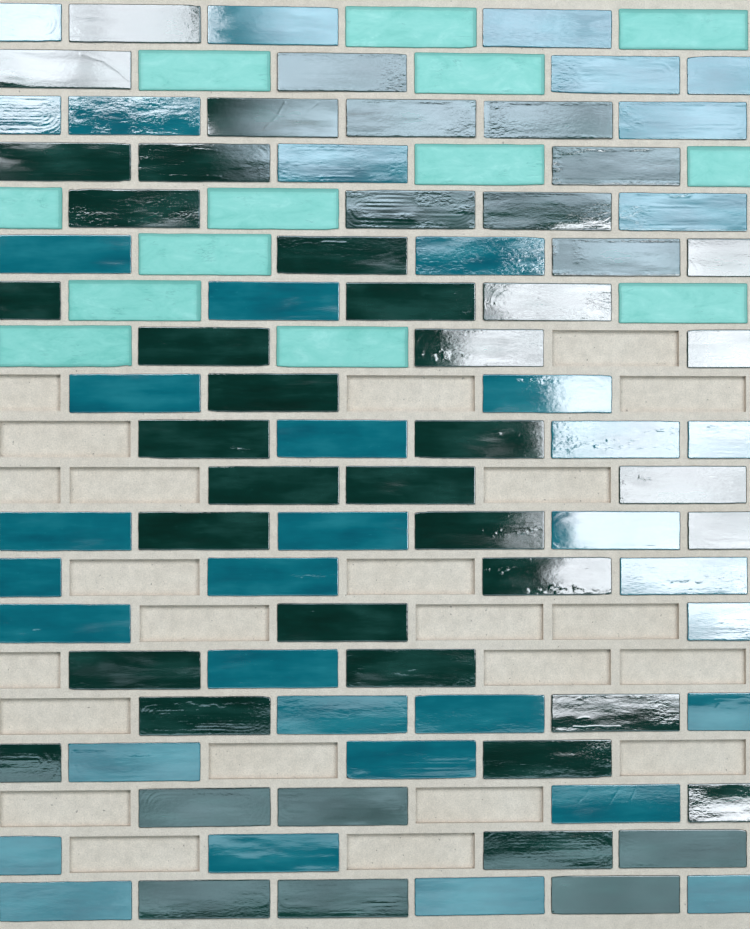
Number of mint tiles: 13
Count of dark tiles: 46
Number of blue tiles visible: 38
